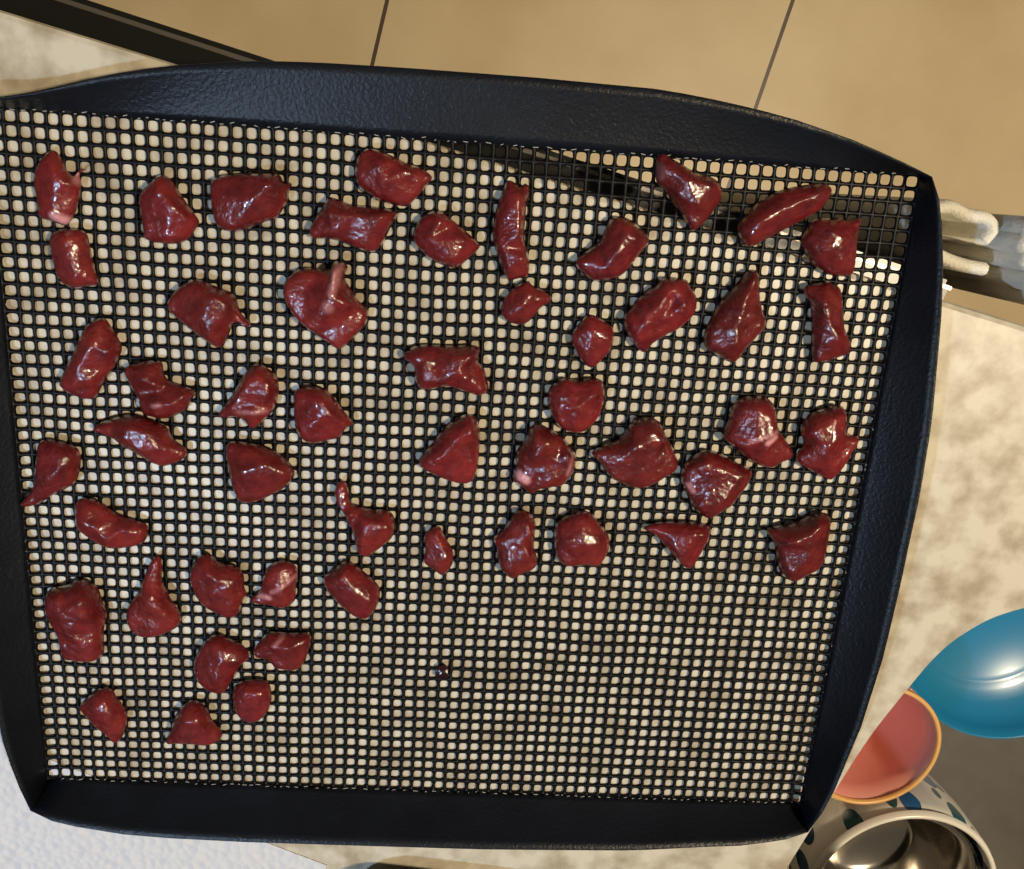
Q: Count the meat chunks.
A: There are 51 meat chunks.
